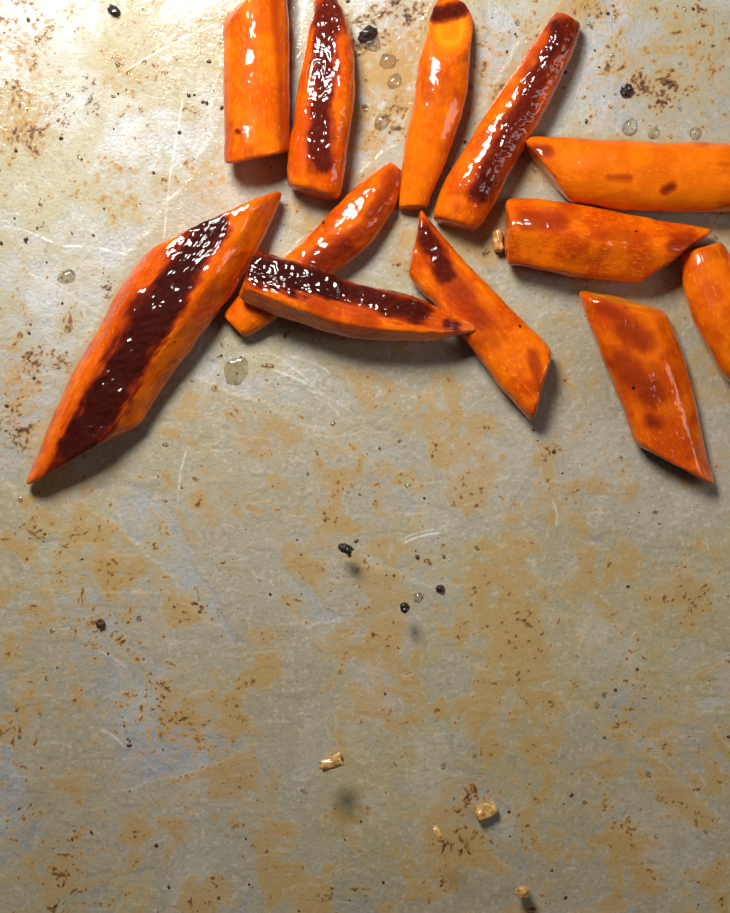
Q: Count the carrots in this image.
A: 12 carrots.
